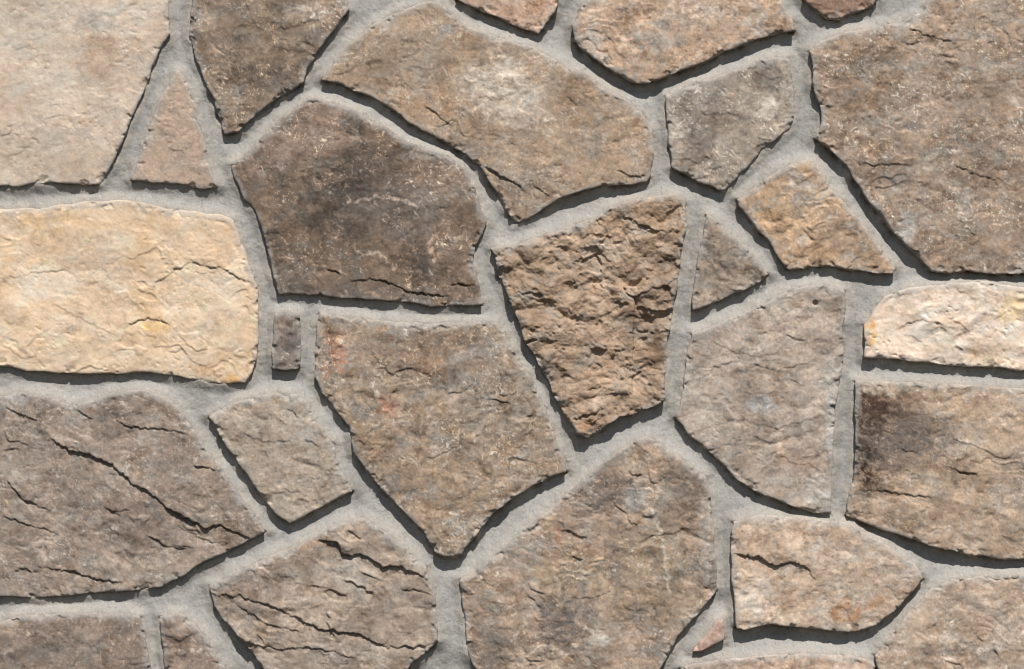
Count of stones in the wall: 29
